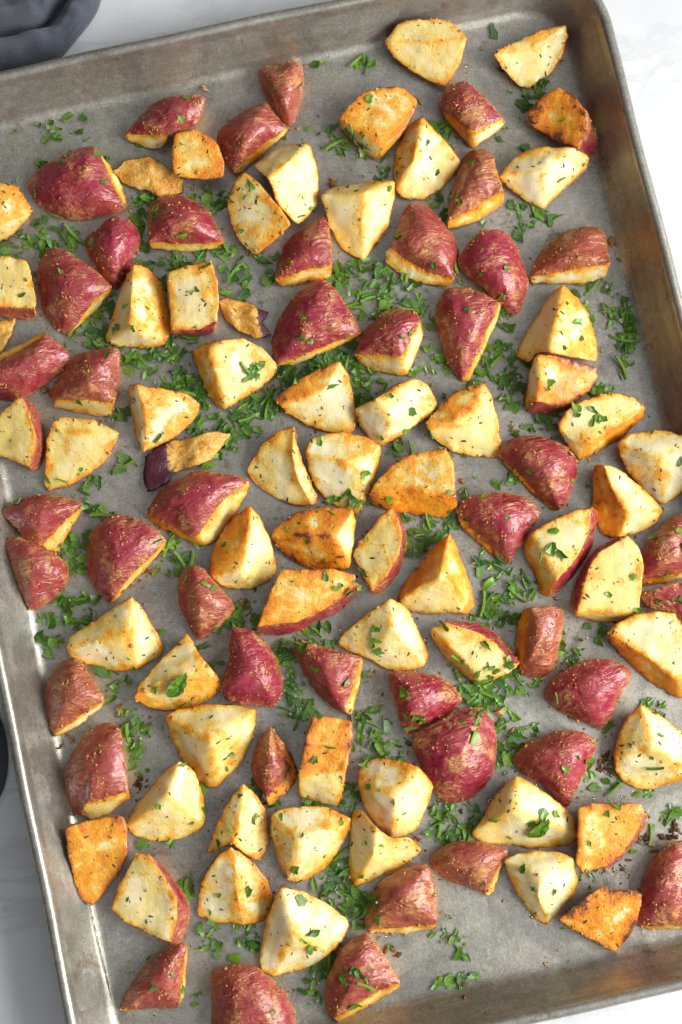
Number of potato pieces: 100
